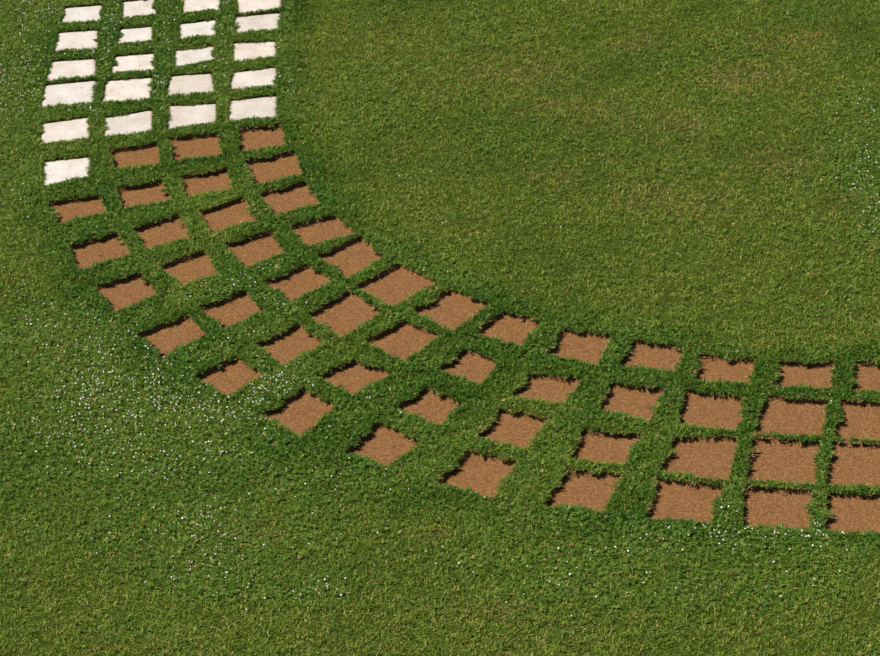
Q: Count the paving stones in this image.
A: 21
